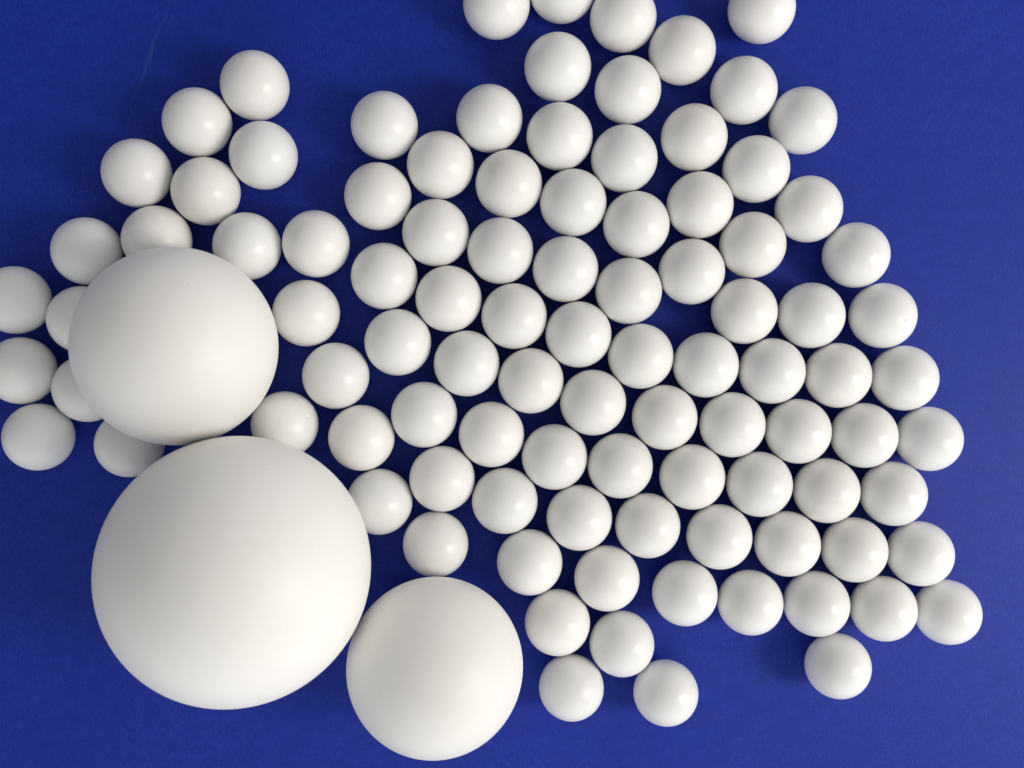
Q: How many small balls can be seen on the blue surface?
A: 99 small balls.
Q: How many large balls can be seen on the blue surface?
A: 3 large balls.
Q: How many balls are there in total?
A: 102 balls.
